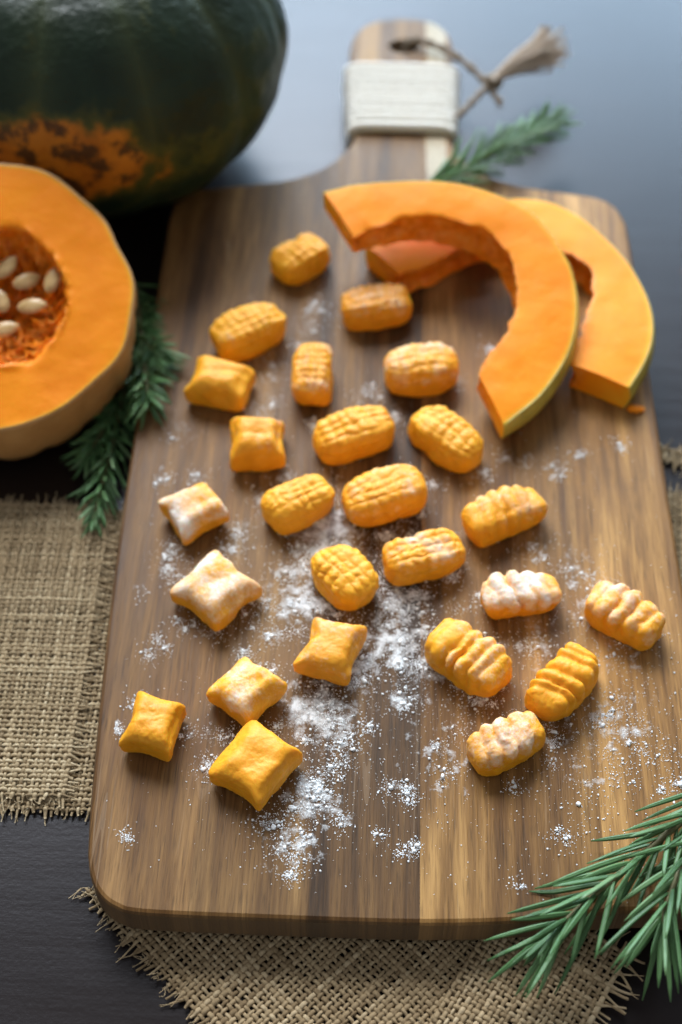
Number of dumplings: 25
